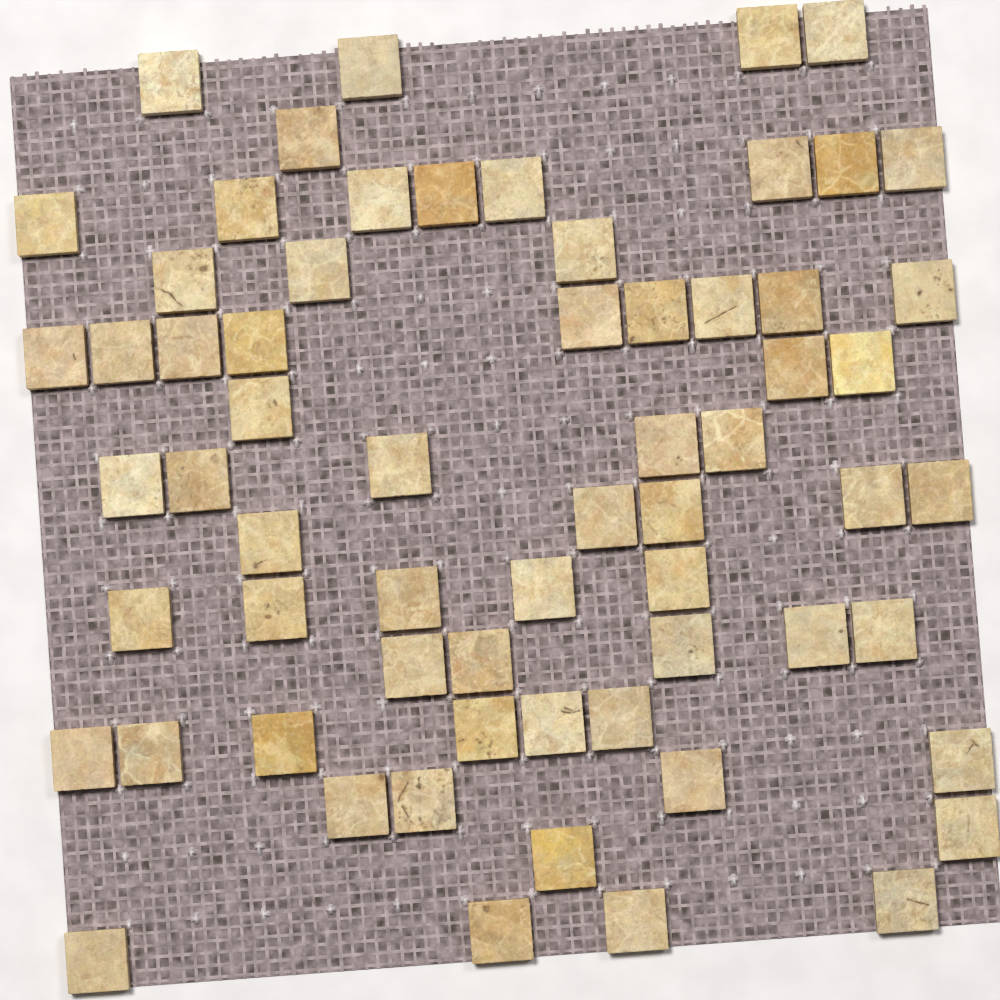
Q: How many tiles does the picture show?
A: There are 64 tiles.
